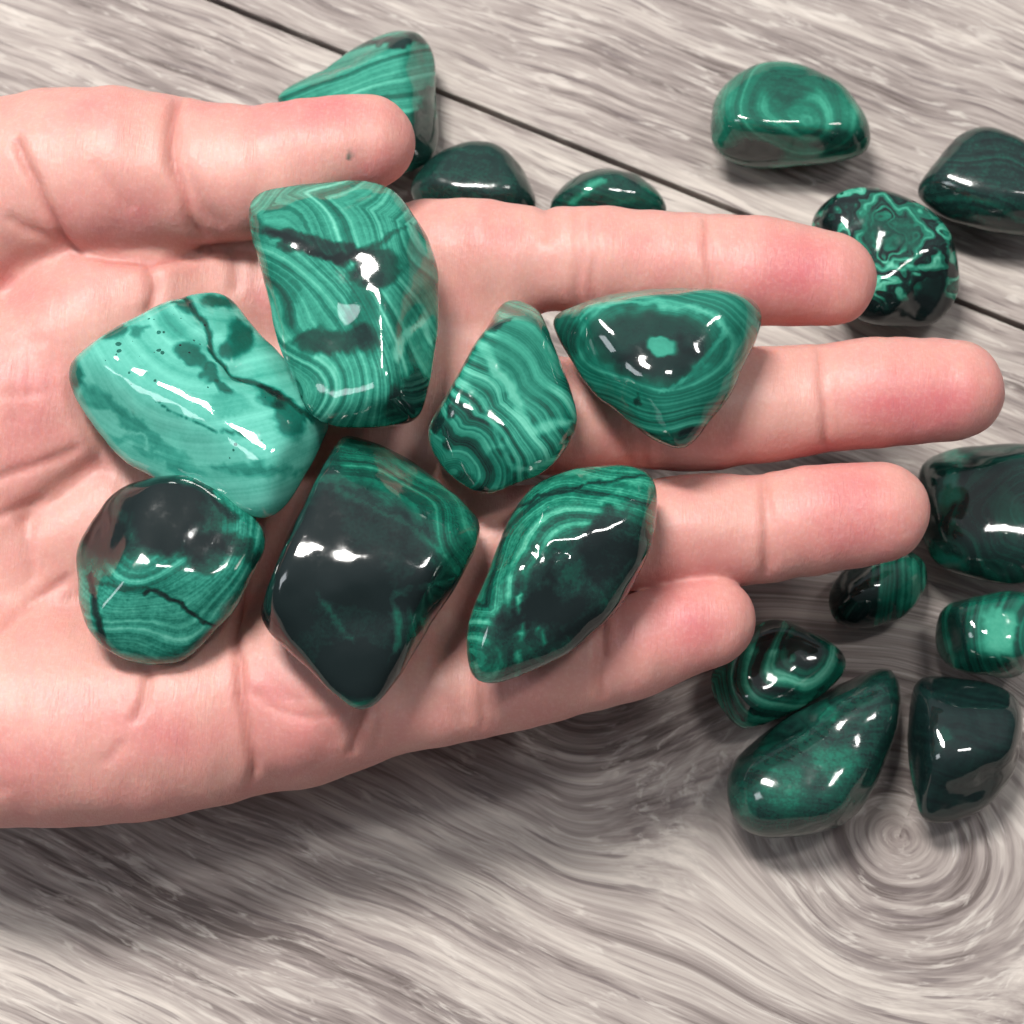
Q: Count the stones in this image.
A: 19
